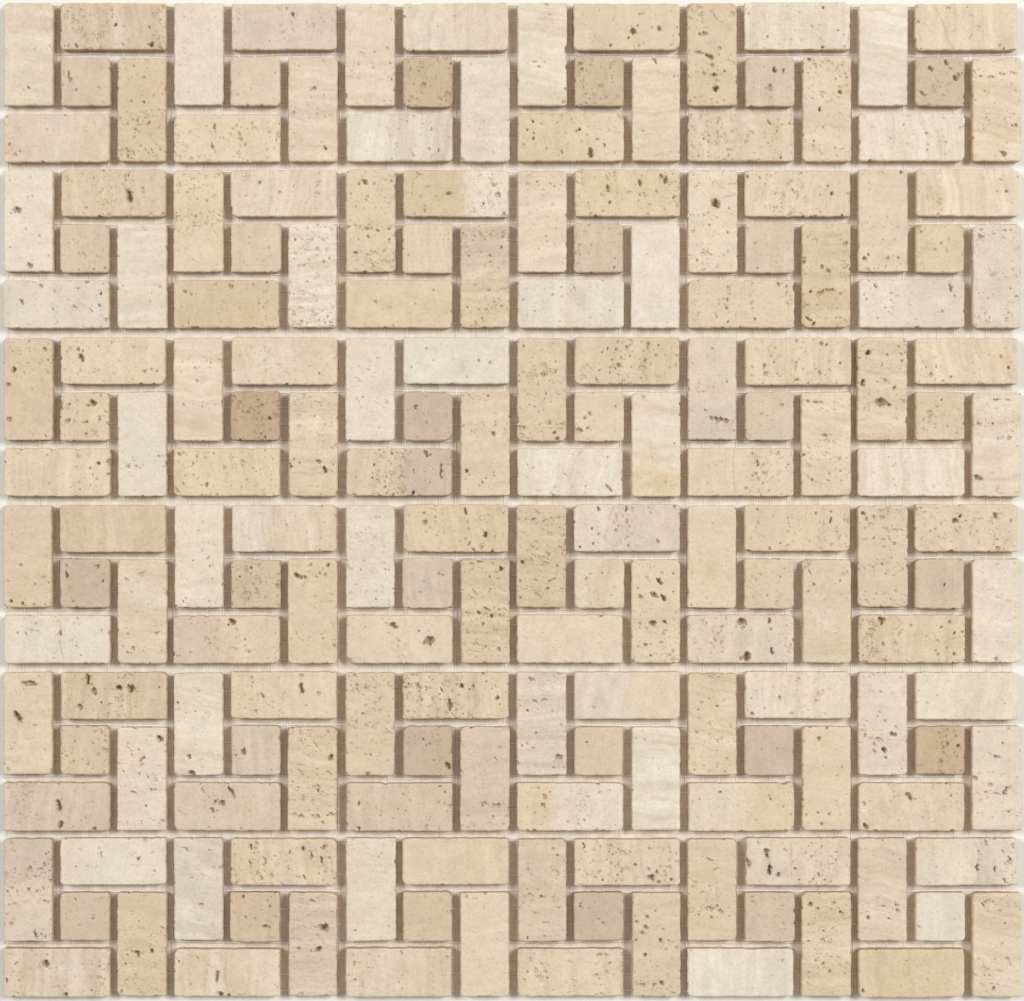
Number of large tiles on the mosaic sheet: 144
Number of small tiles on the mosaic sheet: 36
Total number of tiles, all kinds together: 180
